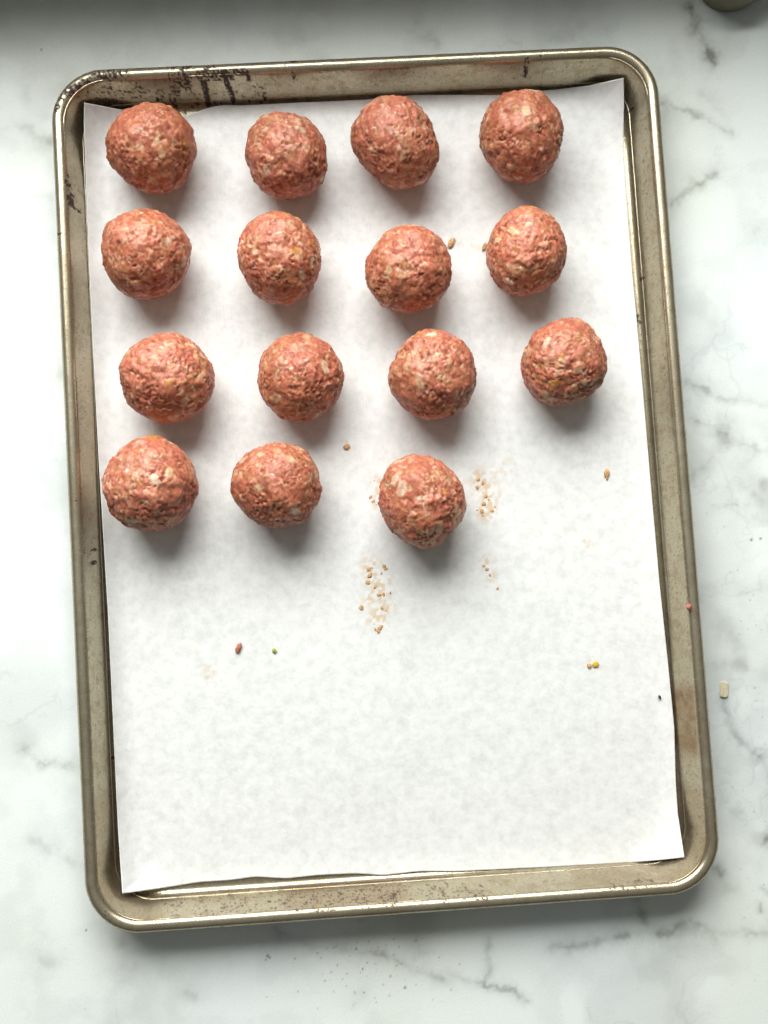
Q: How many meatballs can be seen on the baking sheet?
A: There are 15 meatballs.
